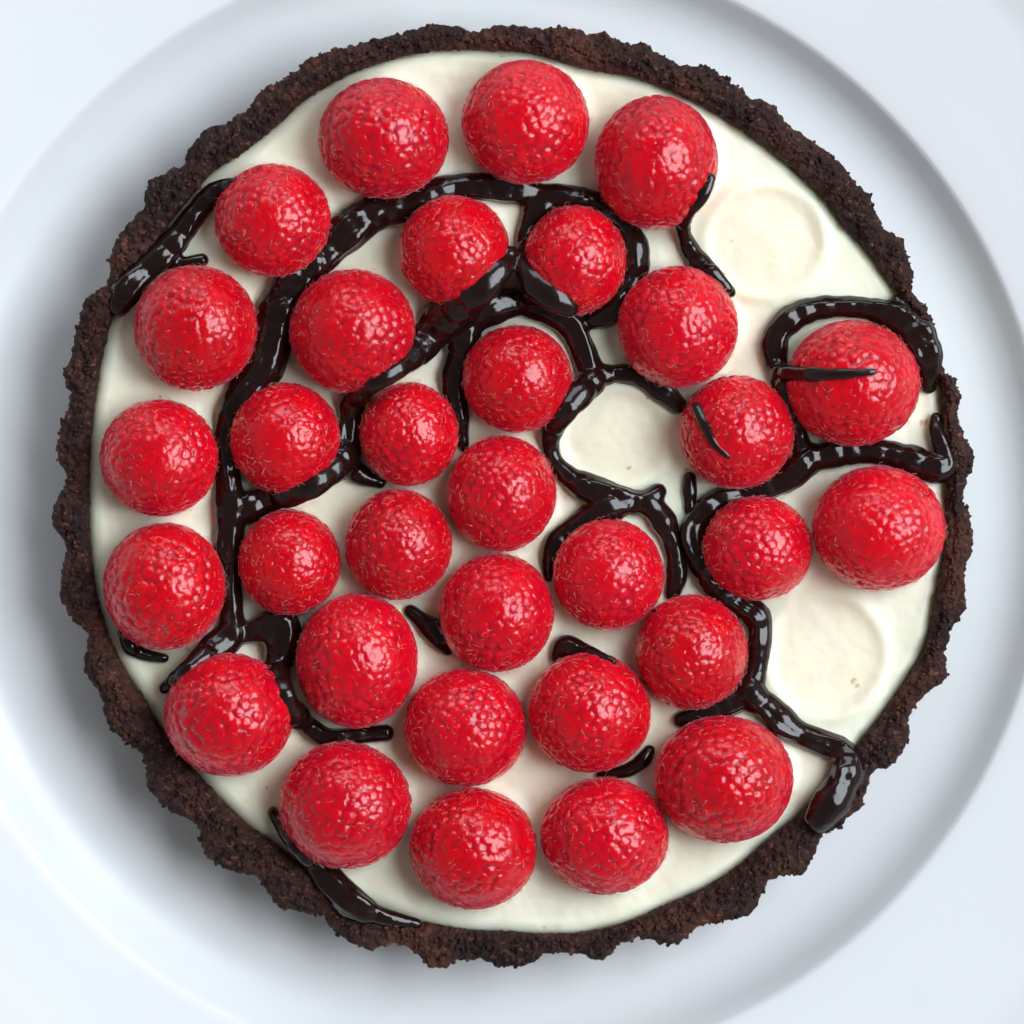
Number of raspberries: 32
